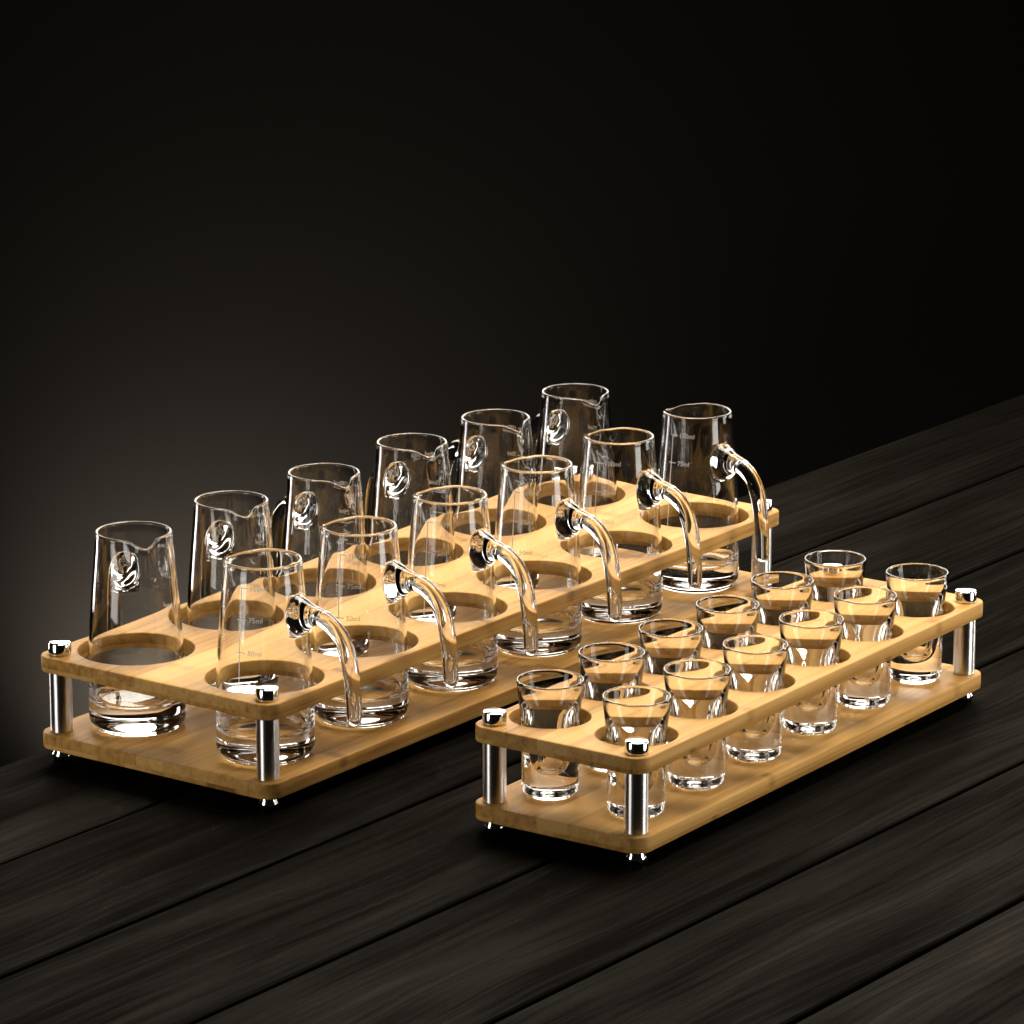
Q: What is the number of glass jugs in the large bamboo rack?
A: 12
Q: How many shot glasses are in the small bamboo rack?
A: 12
